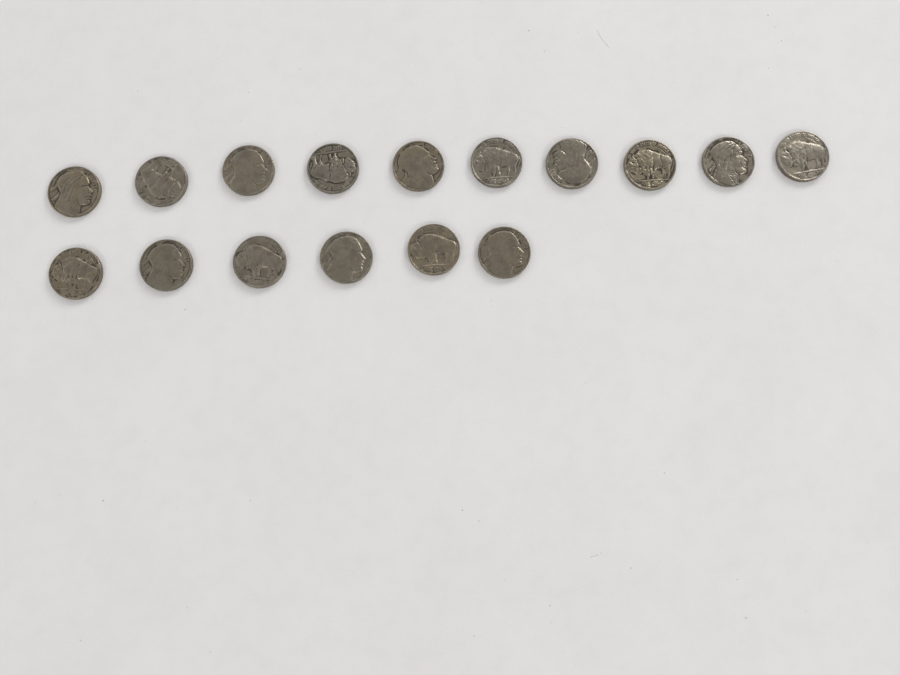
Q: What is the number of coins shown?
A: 16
